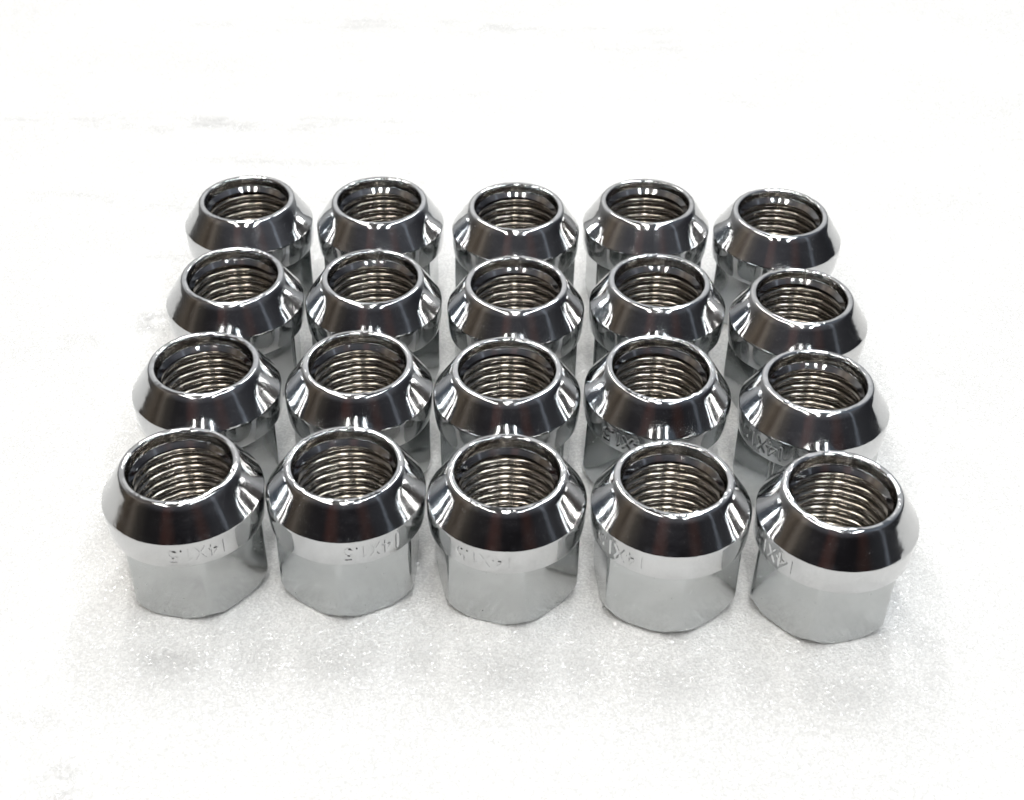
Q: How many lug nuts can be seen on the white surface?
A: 20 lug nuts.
